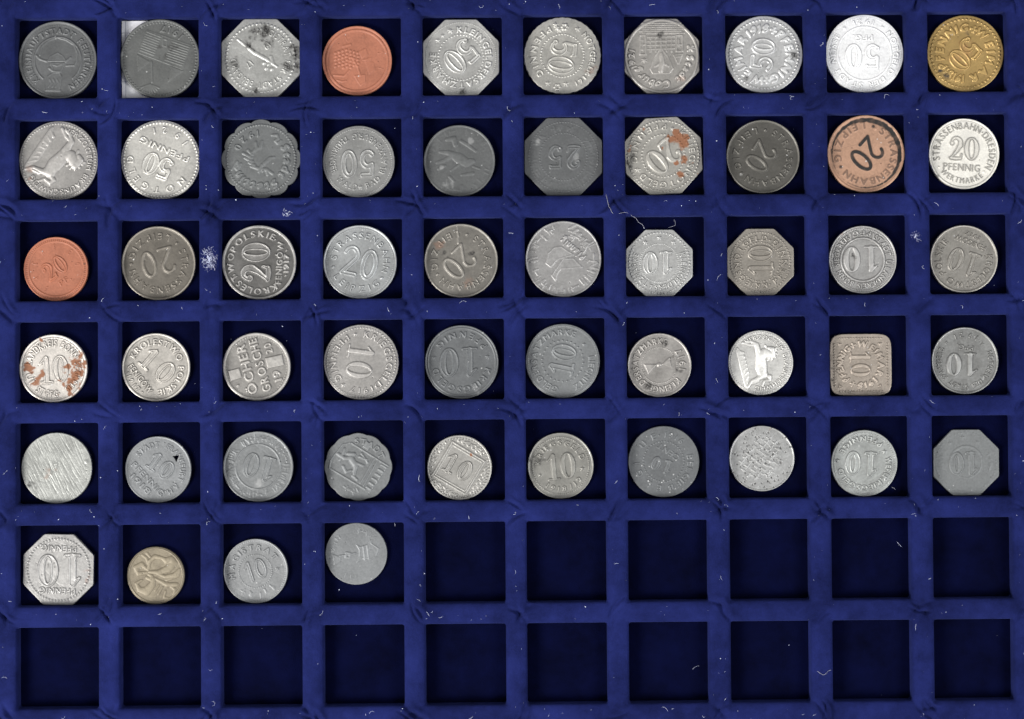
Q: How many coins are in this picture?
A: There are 54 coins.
